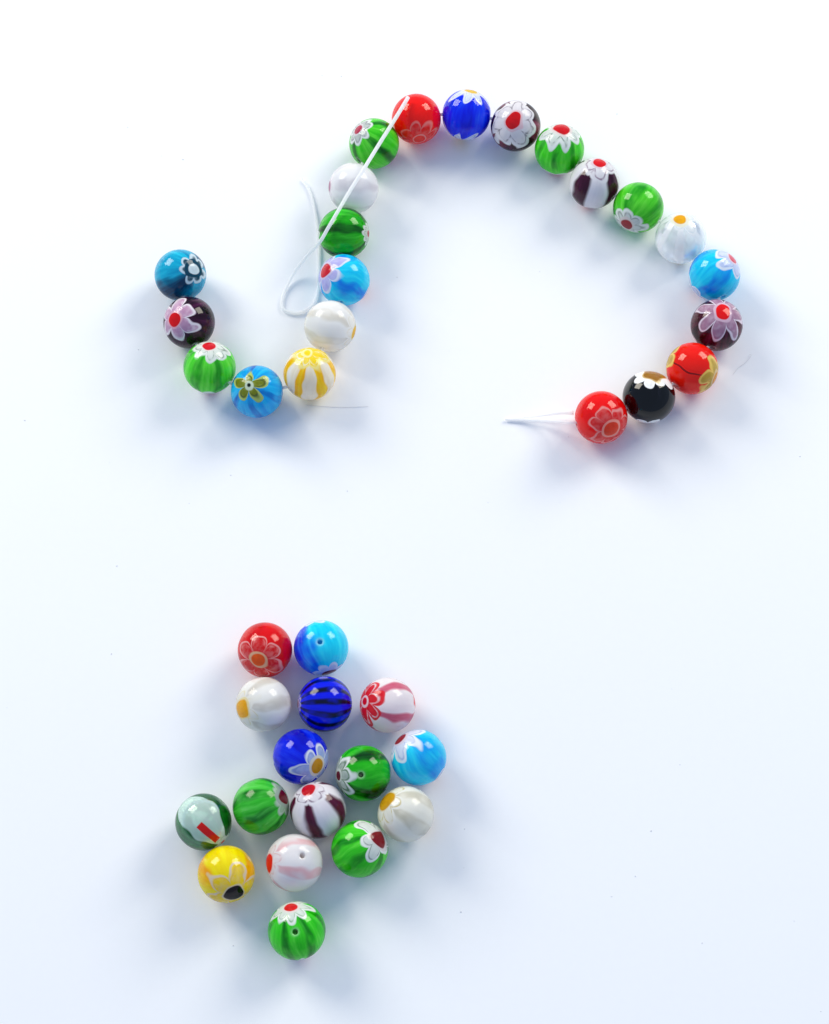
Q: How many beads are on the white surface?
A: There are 38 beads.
